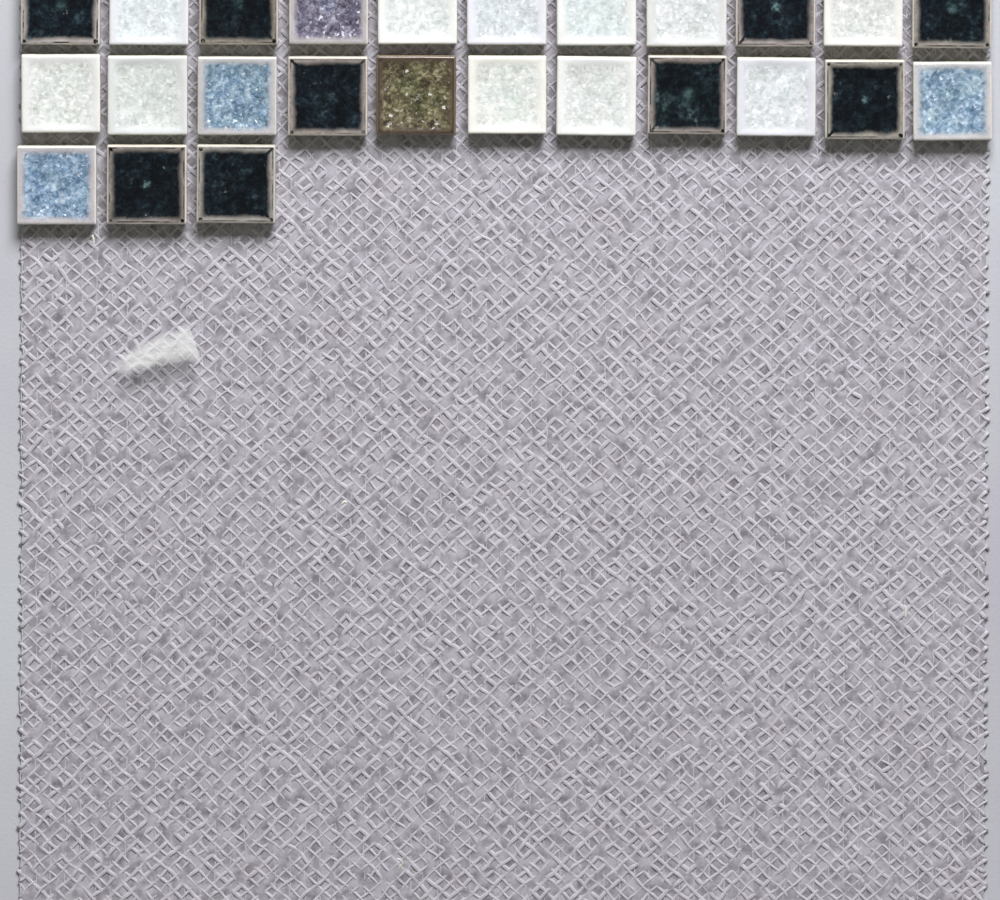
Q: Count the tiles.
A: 25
